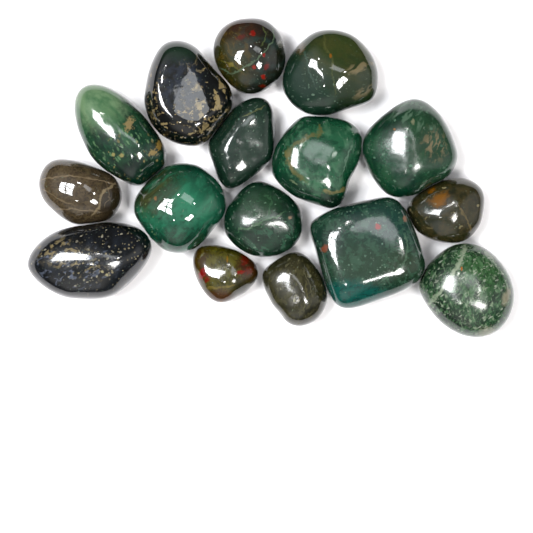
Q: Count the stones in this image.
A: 16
